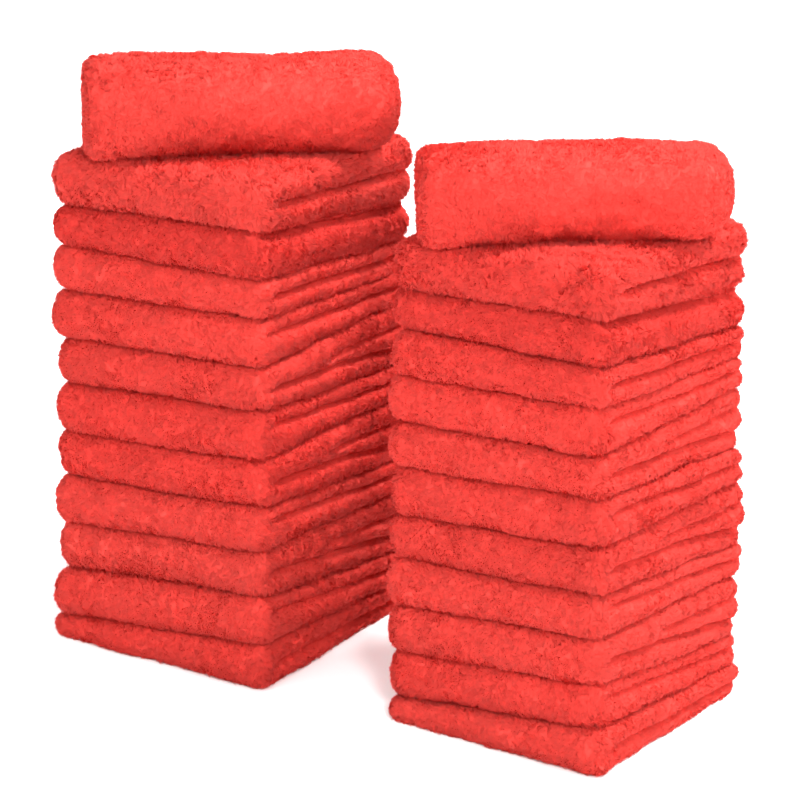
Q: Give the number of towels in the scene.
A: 24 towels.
